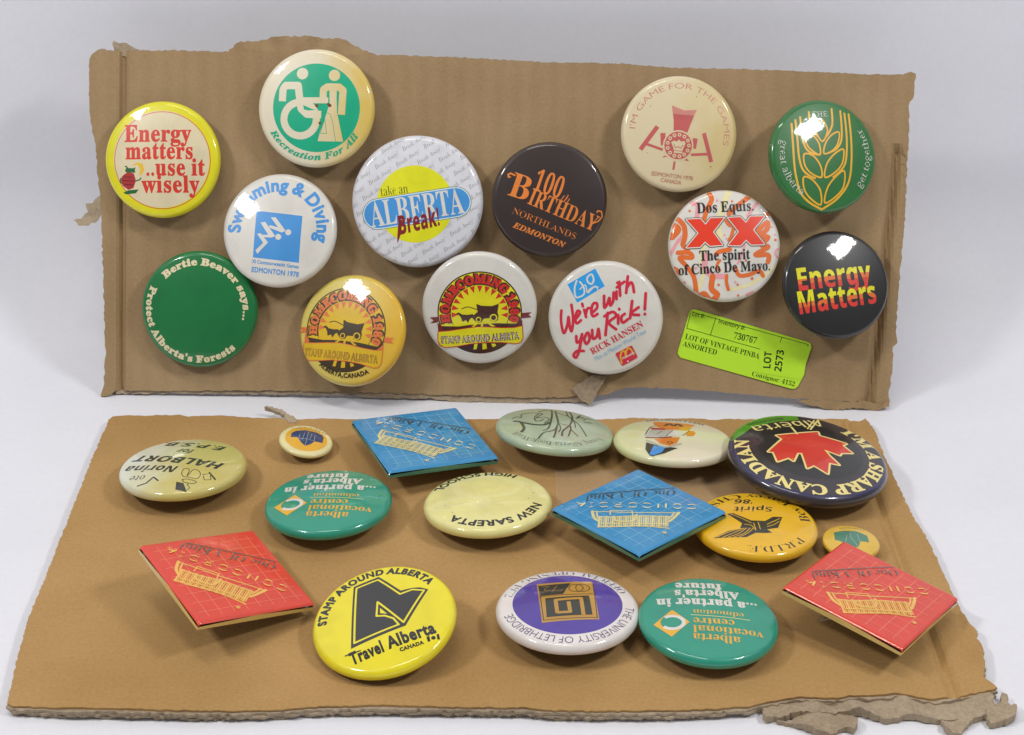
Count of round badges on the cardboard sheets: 25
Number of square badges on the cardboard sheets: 4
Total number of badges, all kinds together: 29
